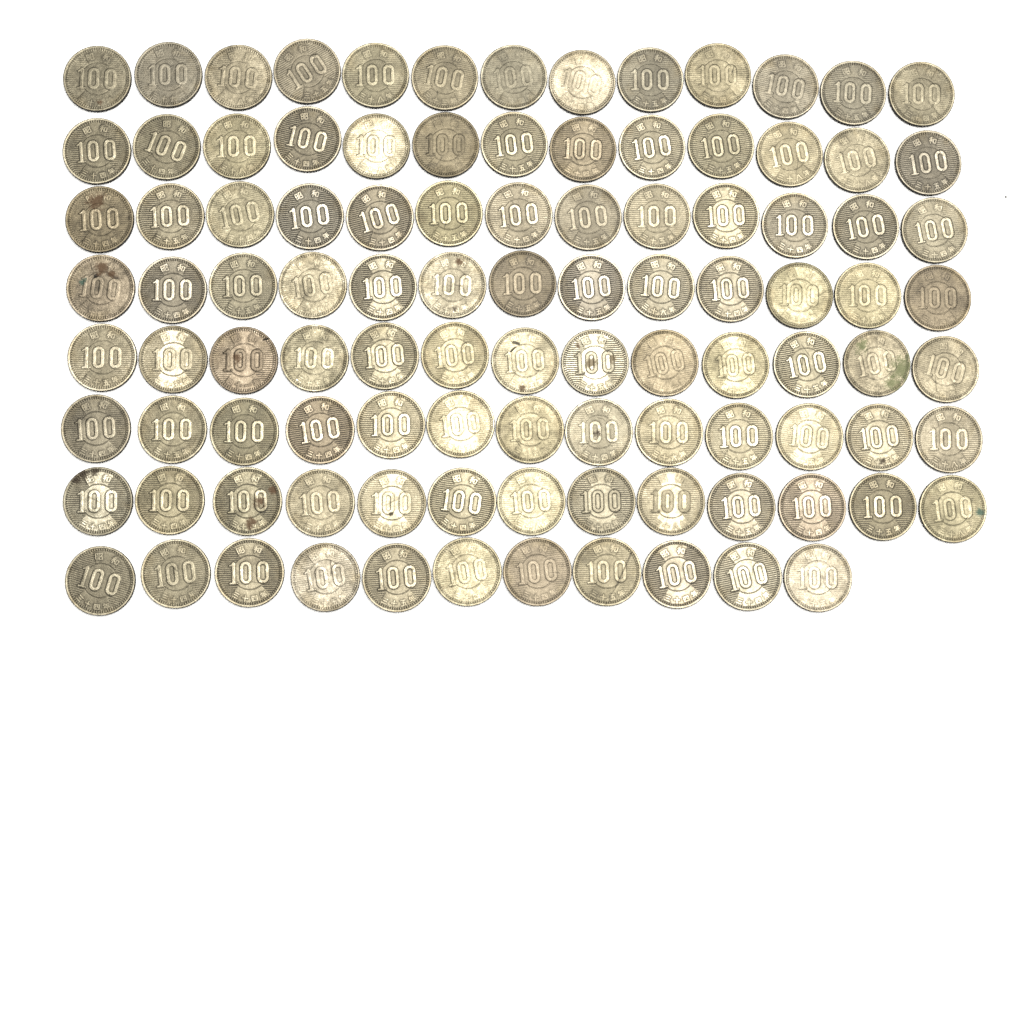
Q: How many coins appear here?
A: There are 102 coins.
